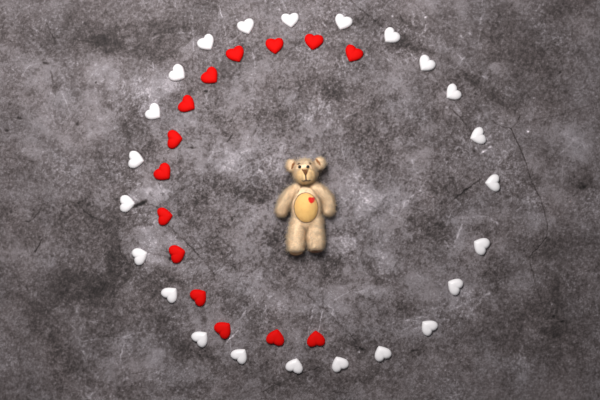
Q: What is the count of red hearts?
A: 14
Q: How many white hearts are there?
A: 23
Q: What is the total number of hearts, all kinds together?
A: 37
